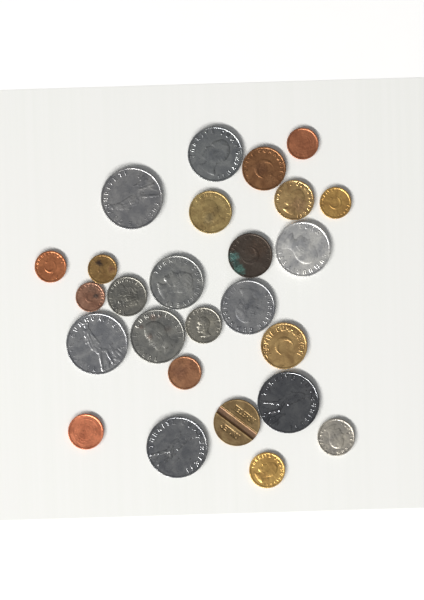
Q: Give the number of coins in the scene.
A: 26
